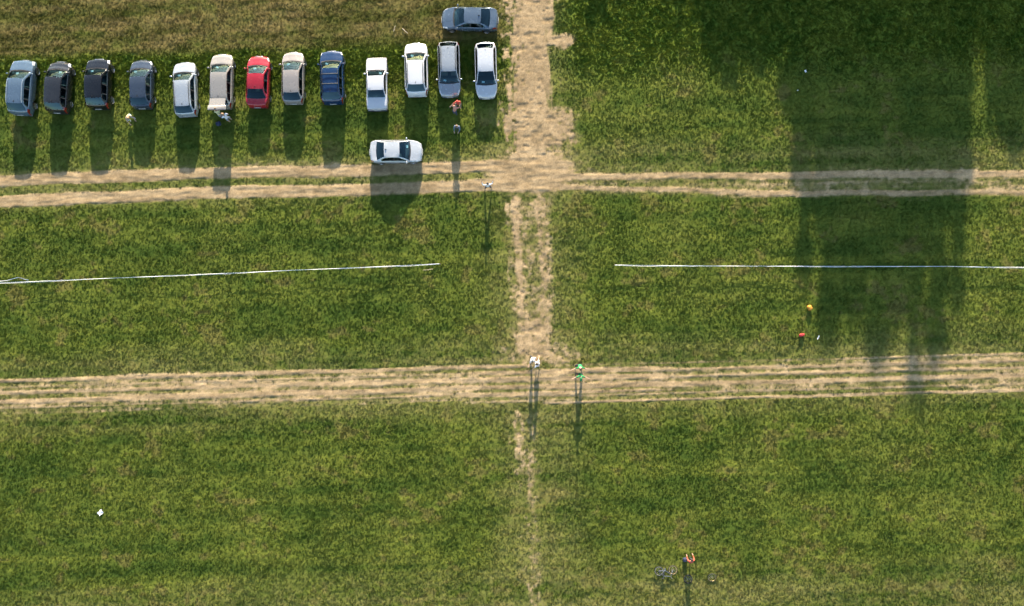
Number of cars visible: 15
